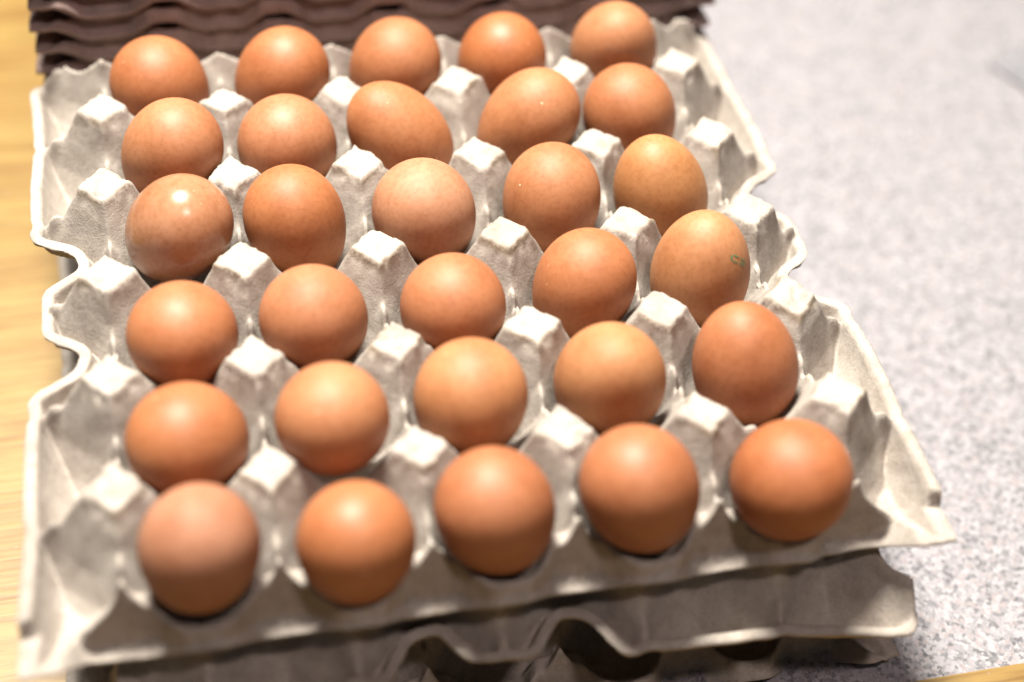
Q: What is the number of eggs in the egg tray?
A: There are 30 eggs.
